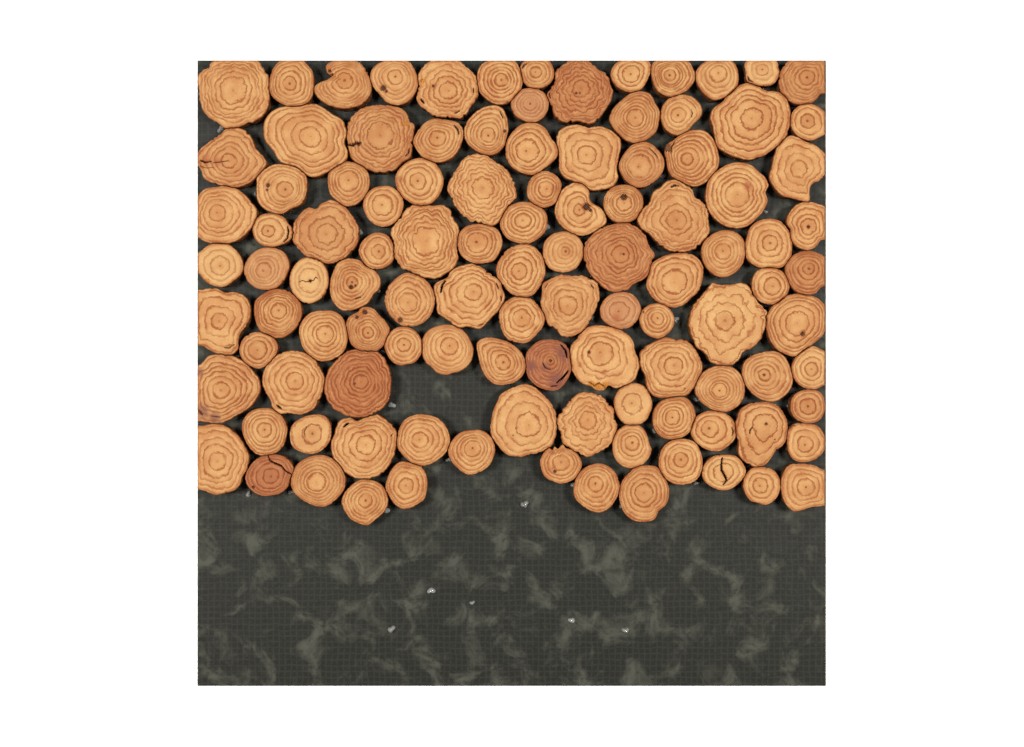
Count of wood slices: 109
